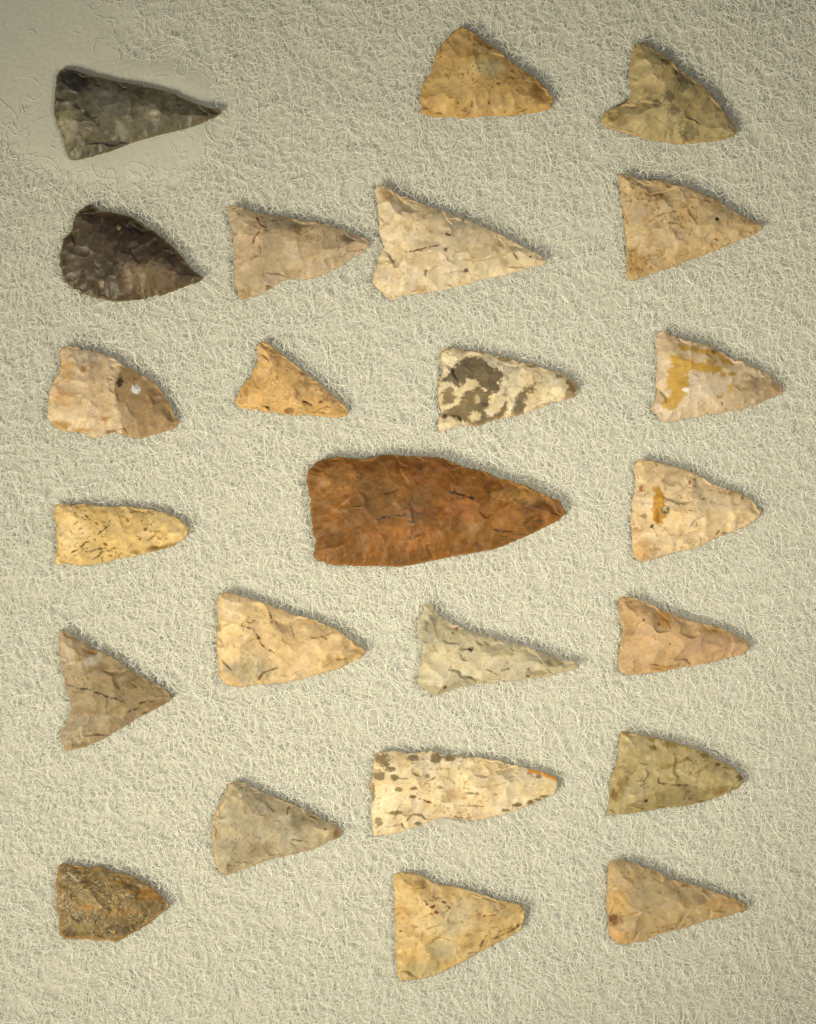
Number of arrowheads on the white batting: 24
